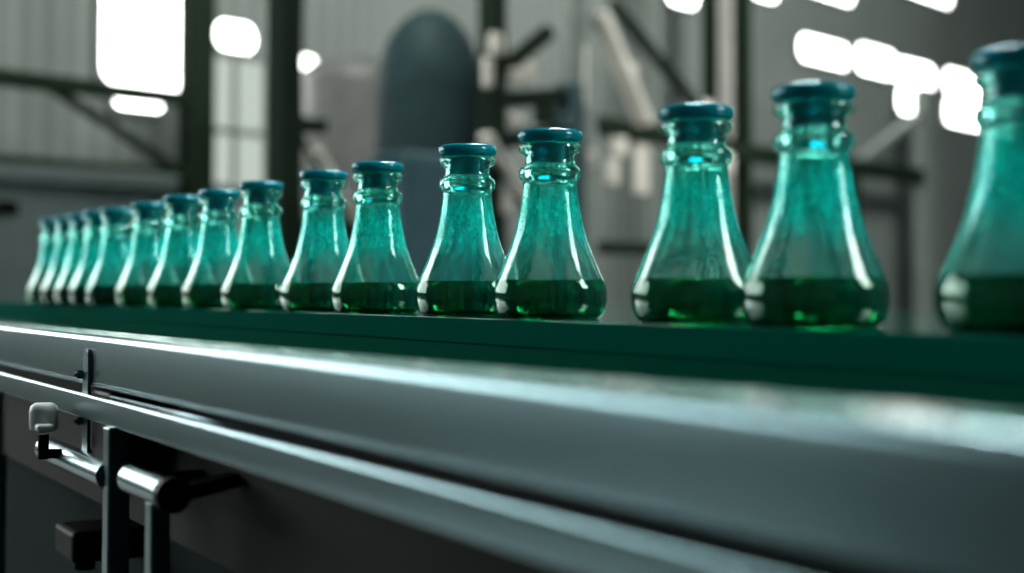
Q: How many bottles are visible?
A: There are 16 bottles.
